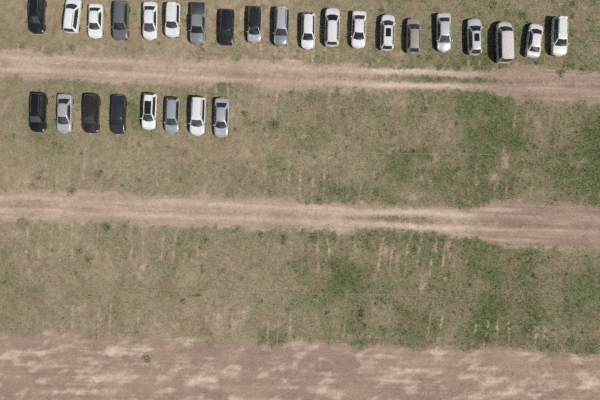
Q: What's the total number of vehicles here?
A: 28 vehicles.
